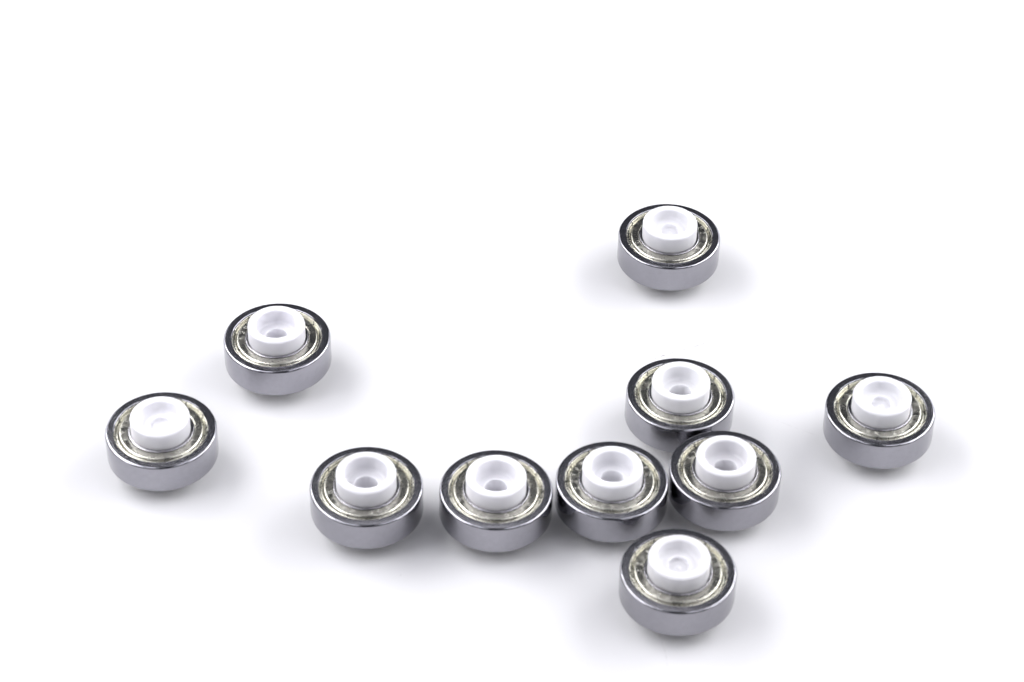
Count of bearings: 10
